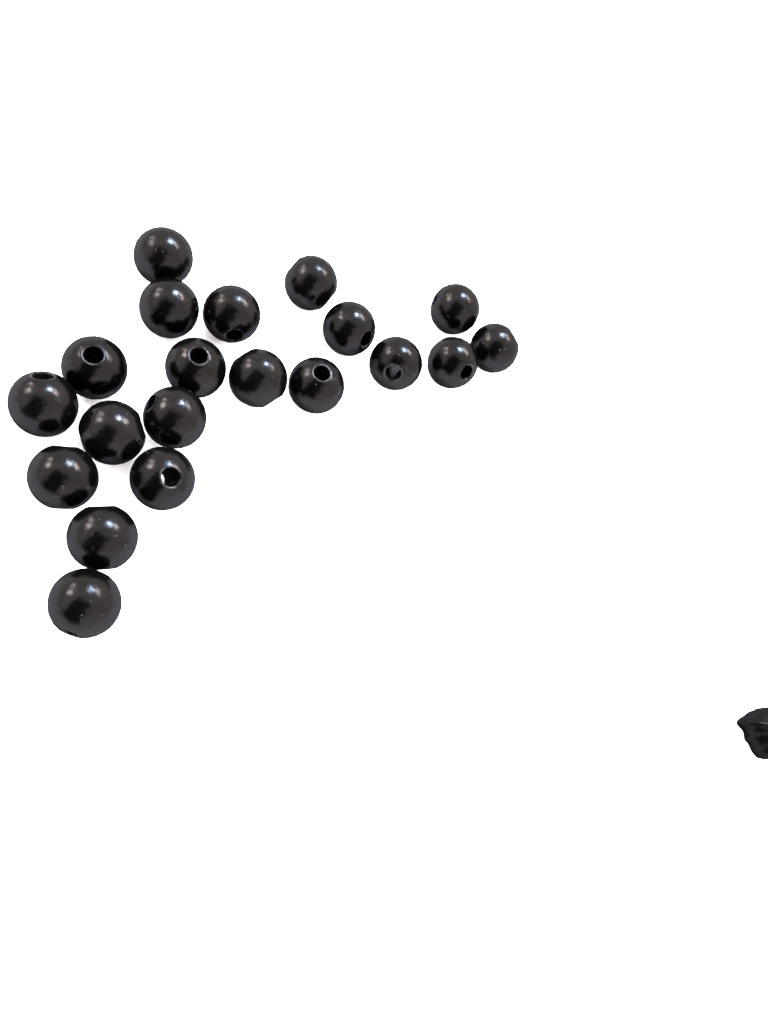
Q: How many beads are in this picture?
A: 20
